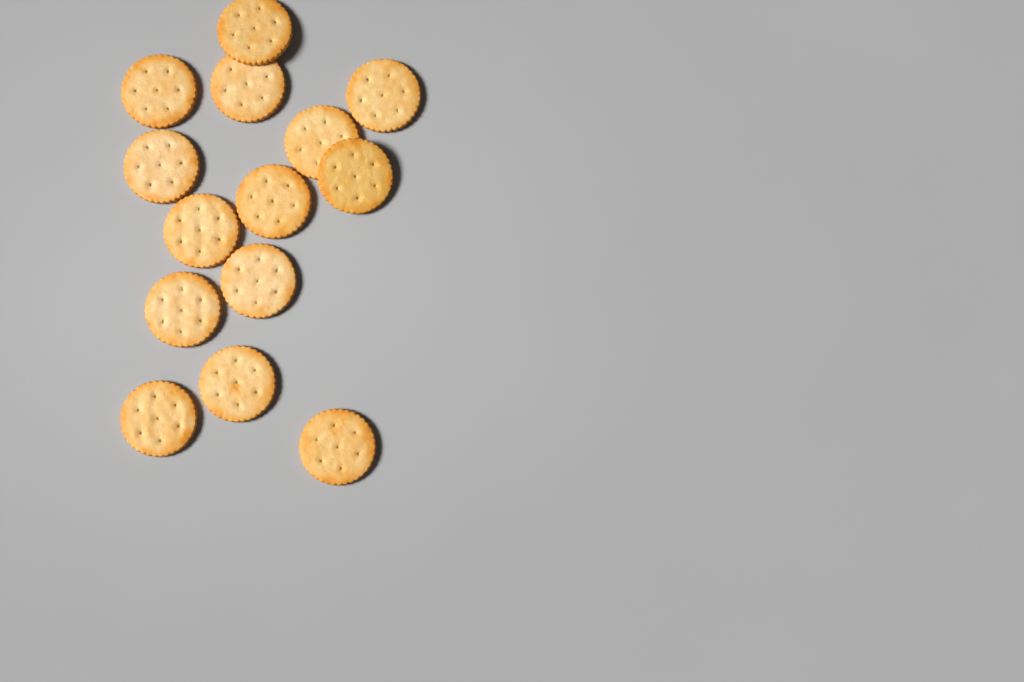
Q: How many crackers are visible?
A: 14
